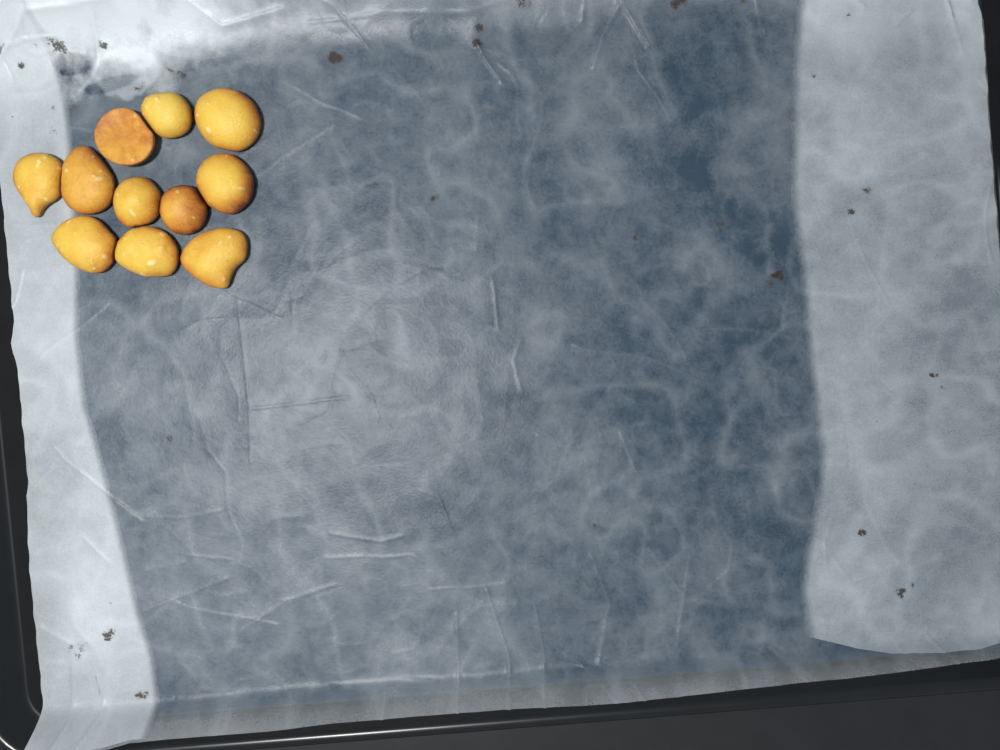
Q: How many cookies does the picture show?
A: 11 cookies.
